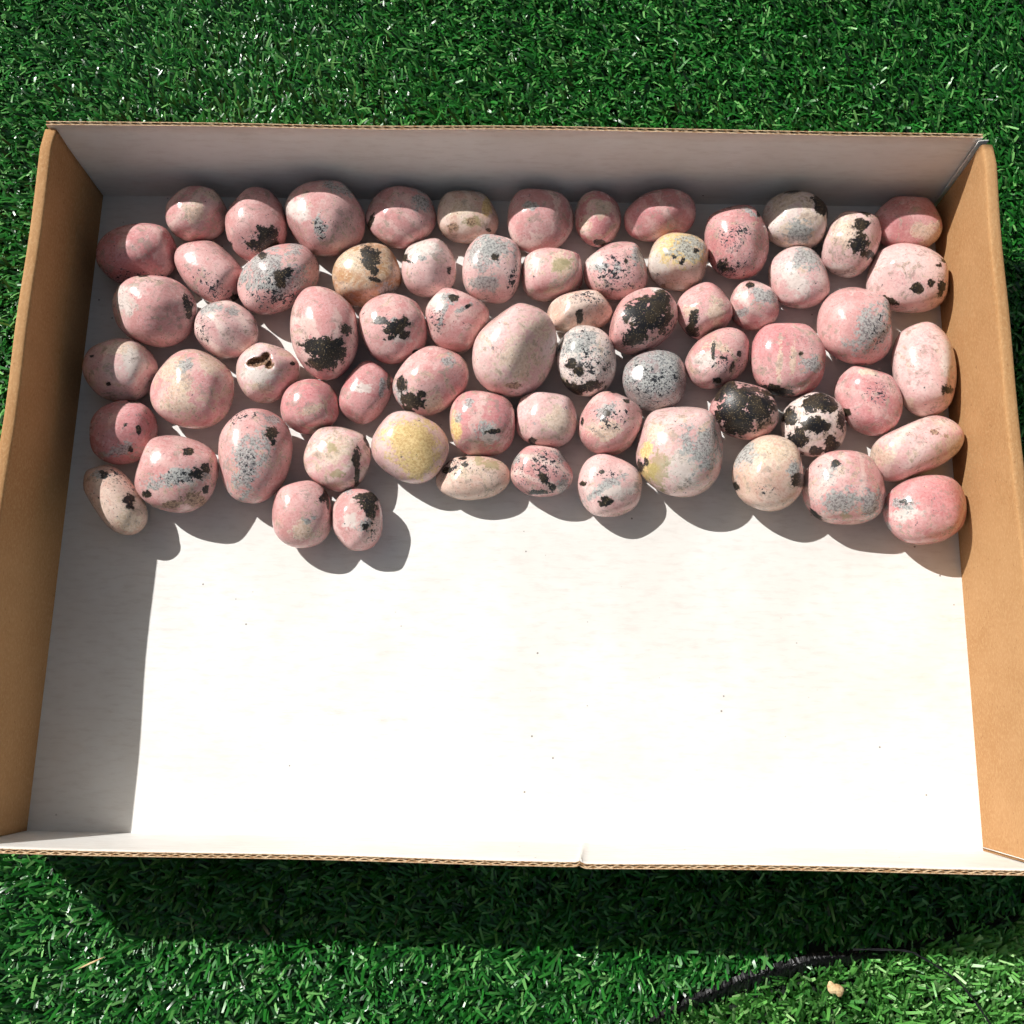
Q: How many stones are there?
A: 67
